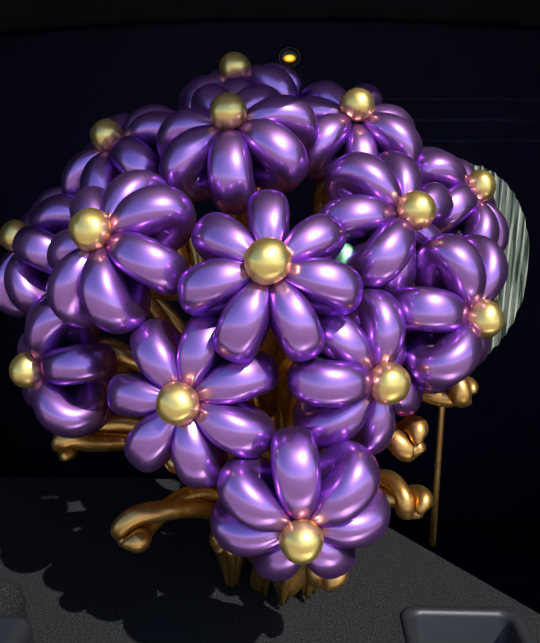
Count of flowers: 14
